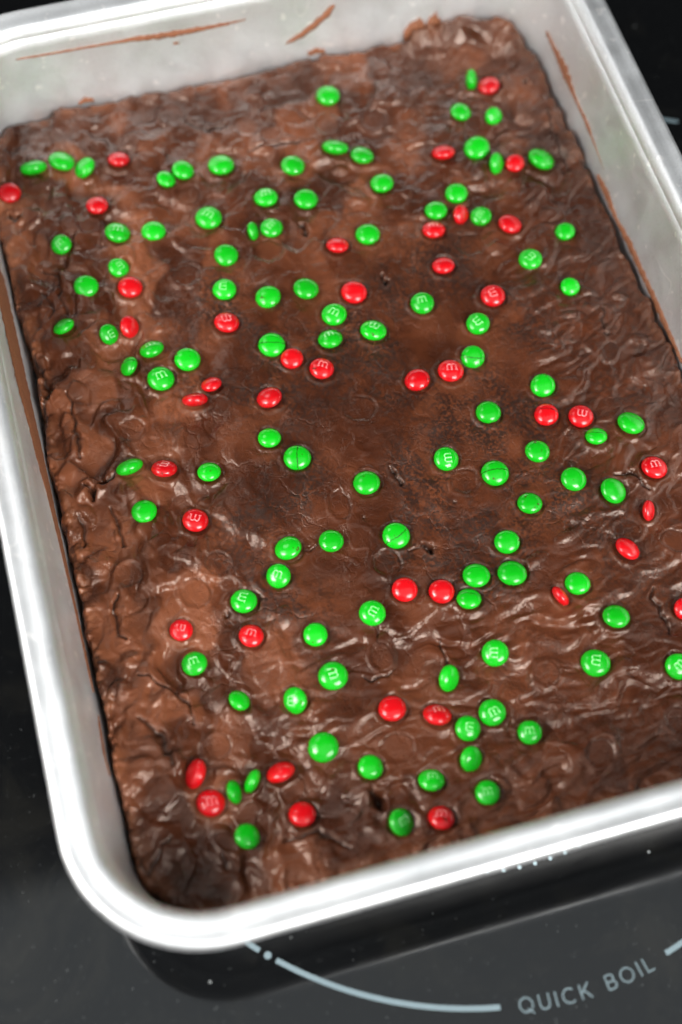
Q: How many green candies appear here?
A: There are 100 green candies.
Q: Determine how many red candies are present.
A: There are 43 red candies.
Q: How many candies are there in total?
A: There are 143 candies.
